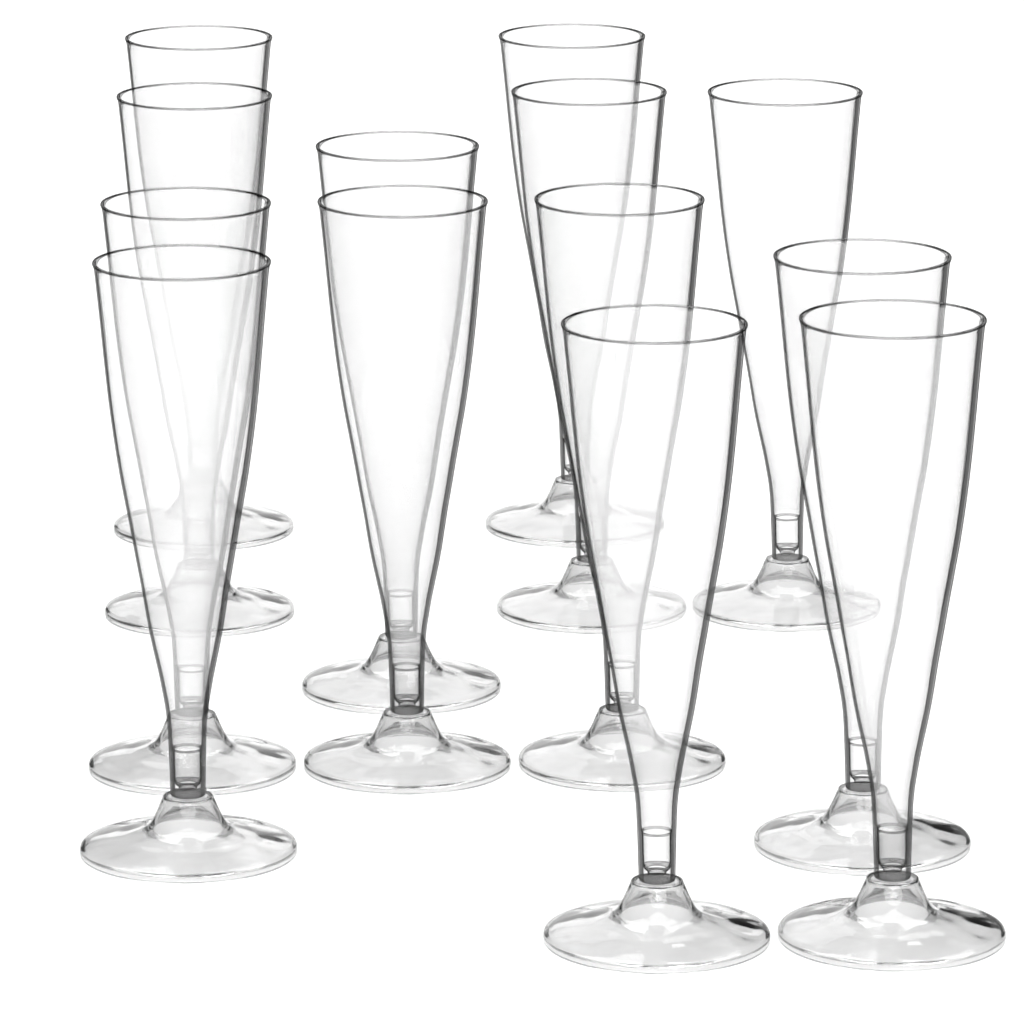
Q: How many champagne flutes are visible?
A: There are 13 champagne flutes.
